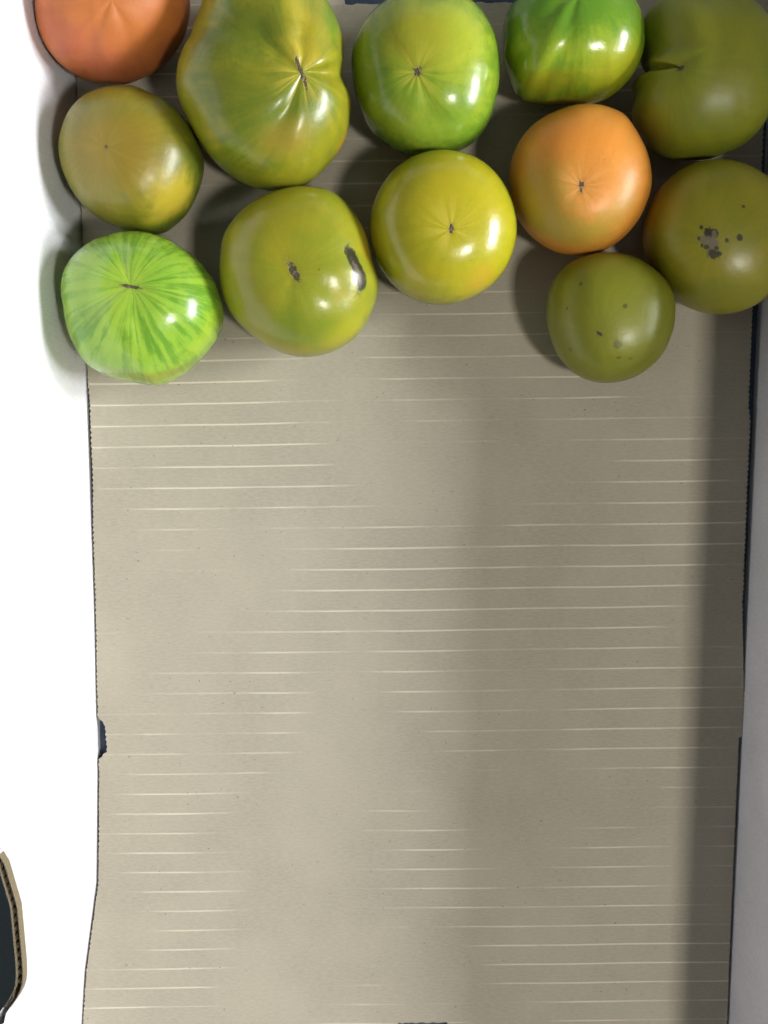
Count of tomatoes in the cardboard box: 12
